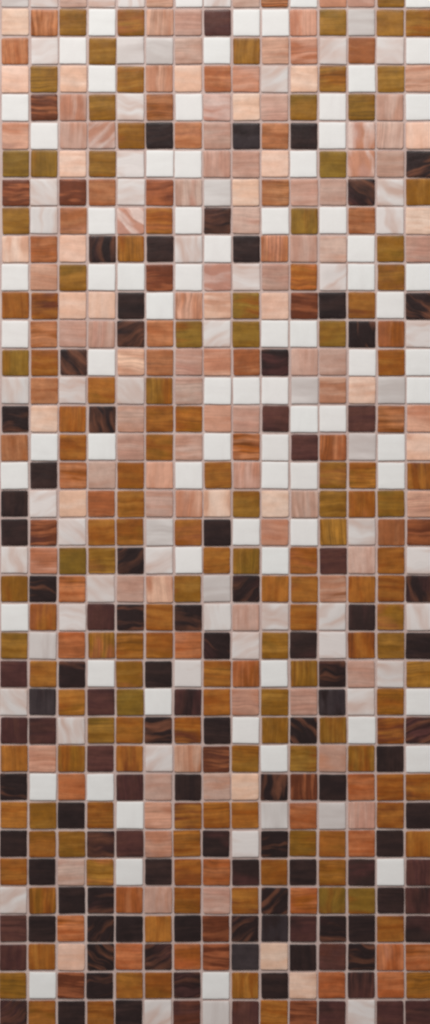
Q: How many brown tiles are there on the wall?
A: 200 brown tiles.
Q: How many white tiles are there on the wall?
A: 137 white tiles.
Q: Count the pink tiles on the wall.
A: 110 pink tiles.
